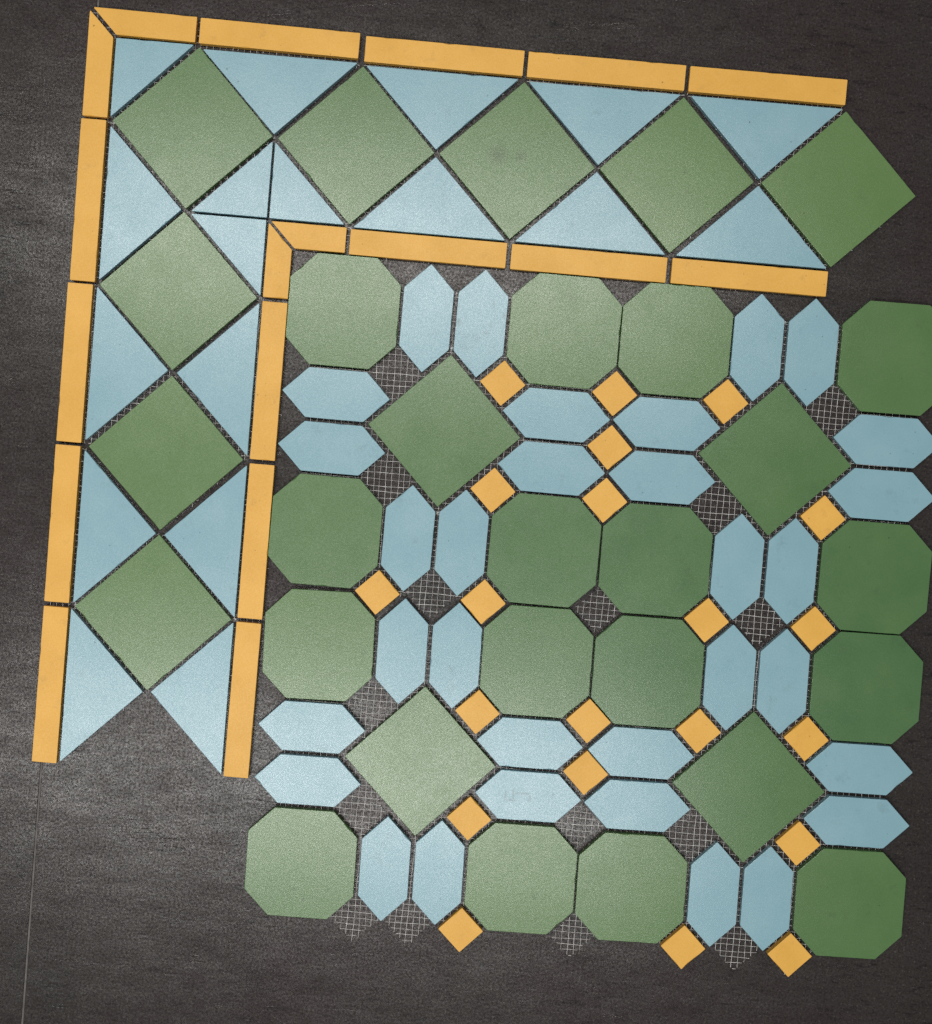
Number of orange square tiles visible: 21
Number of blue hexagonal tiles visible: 32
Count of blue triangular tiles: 18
